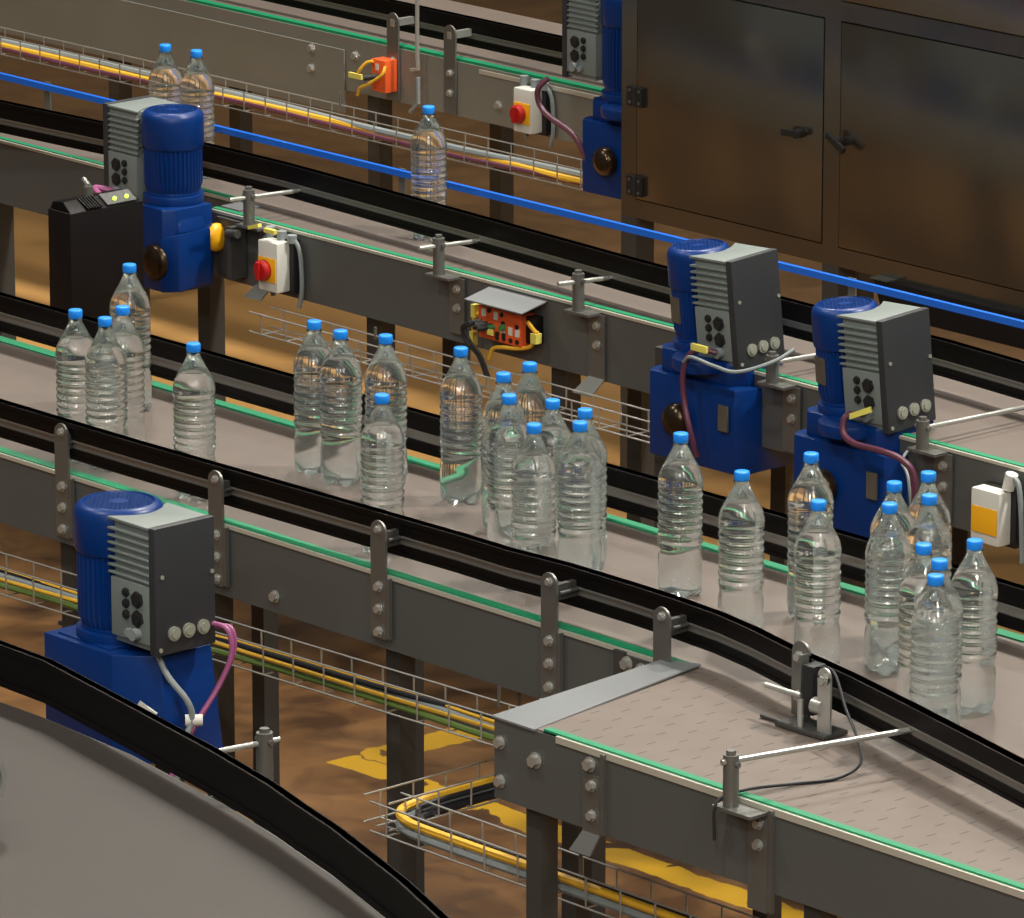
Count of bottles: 32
